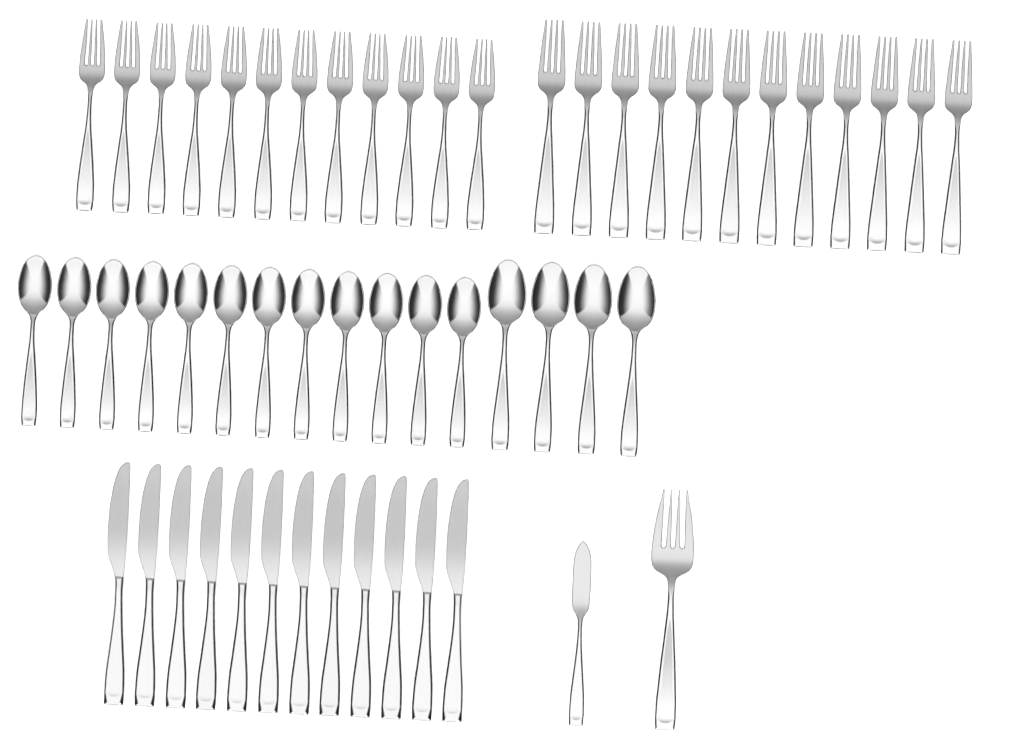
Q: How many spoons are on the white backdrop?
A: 16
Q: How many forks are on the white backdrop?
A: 25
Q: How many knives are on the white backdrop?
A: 13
